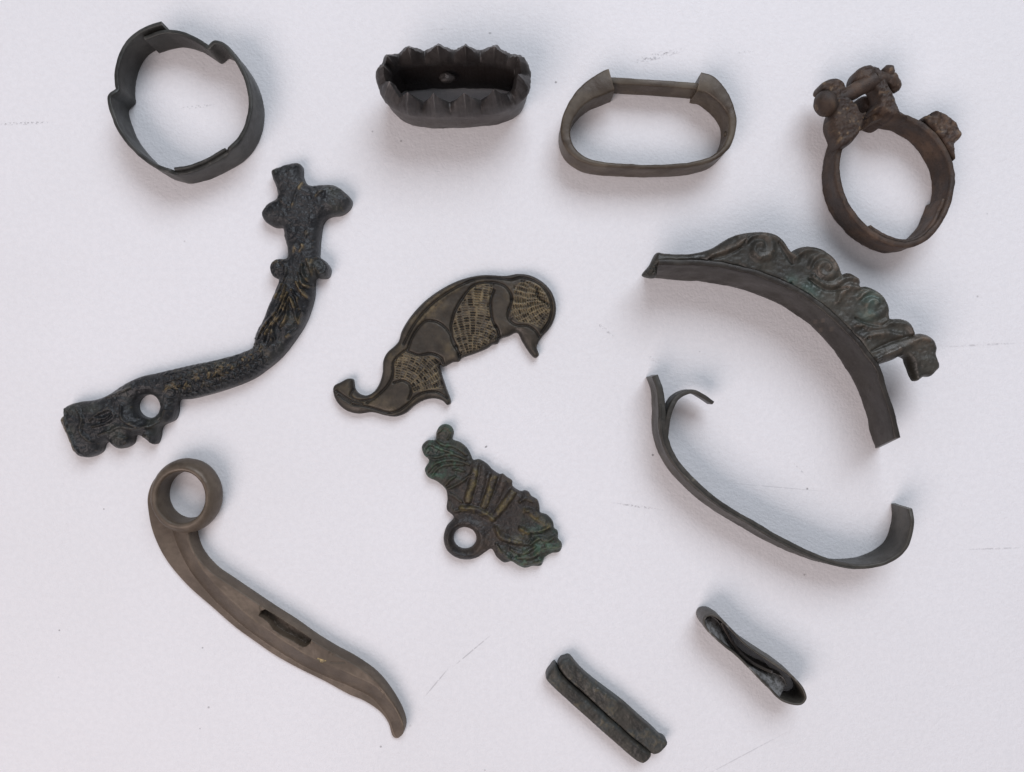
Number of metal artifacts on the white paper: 12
